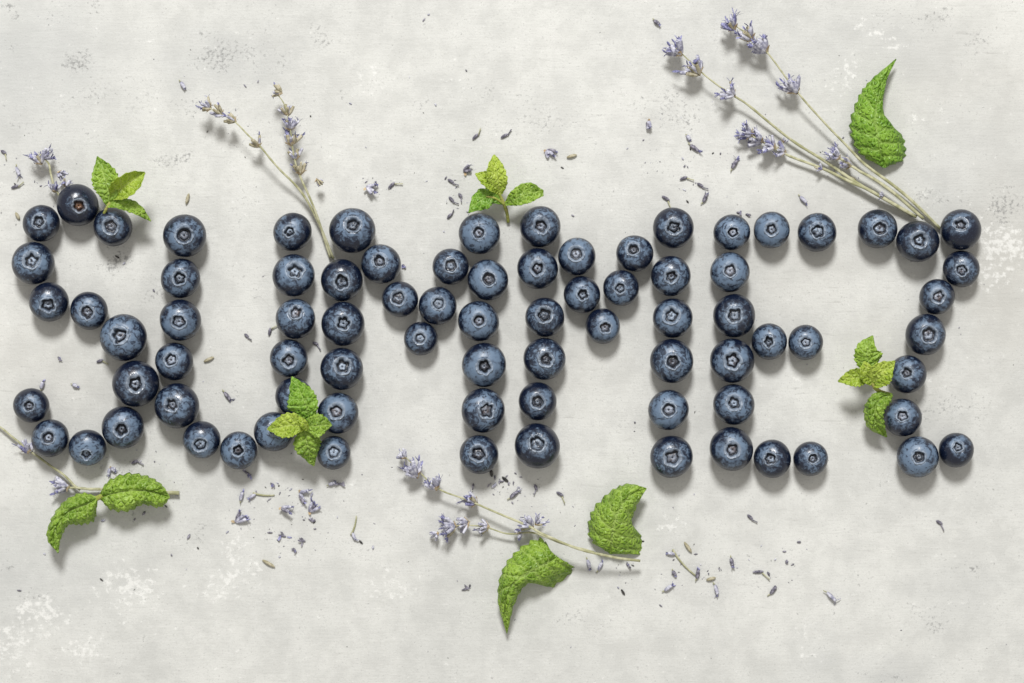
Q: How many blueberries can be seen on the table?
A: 81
